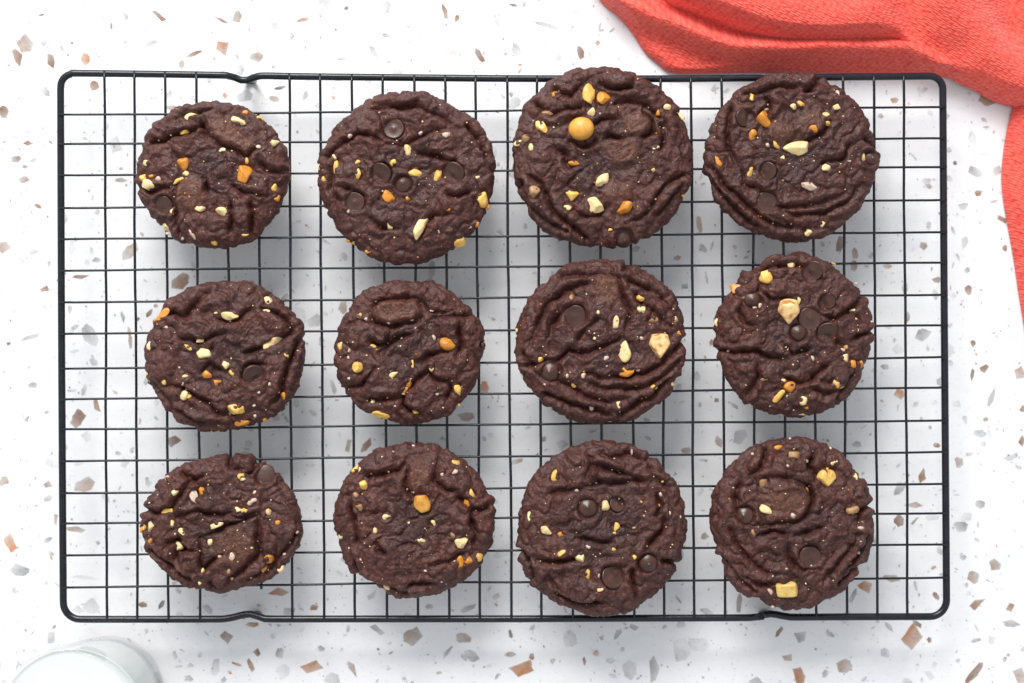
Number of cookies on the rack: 12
